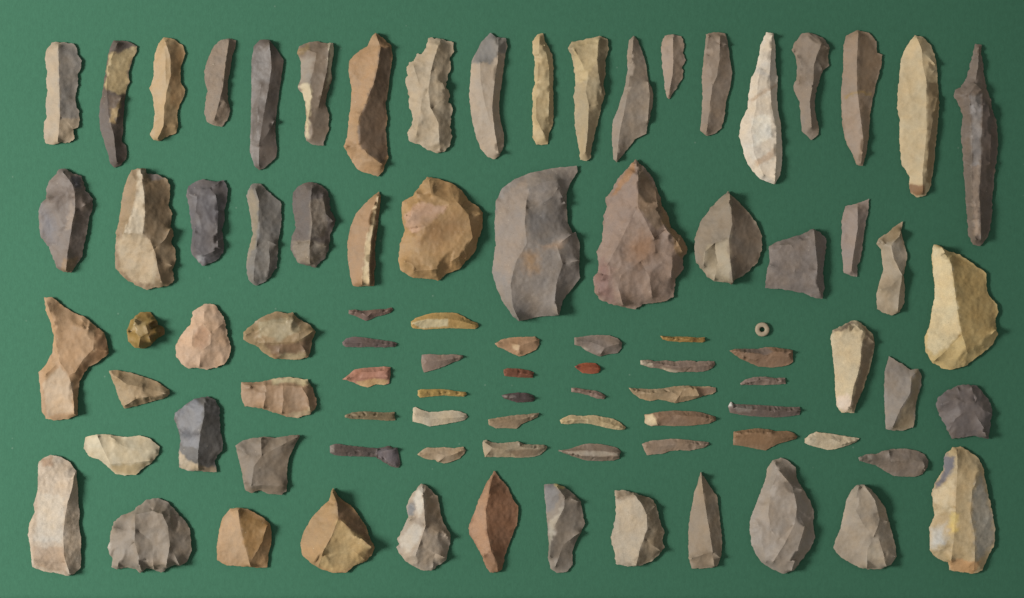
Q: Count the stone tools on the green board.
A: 88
